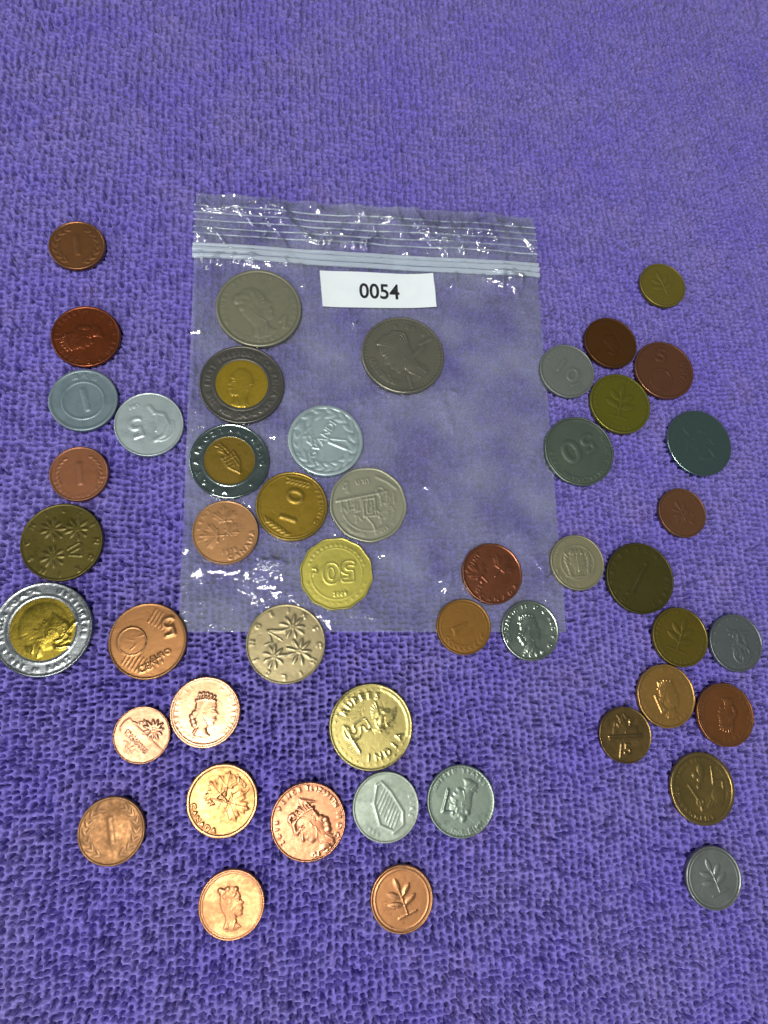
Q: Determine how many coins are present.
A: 48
